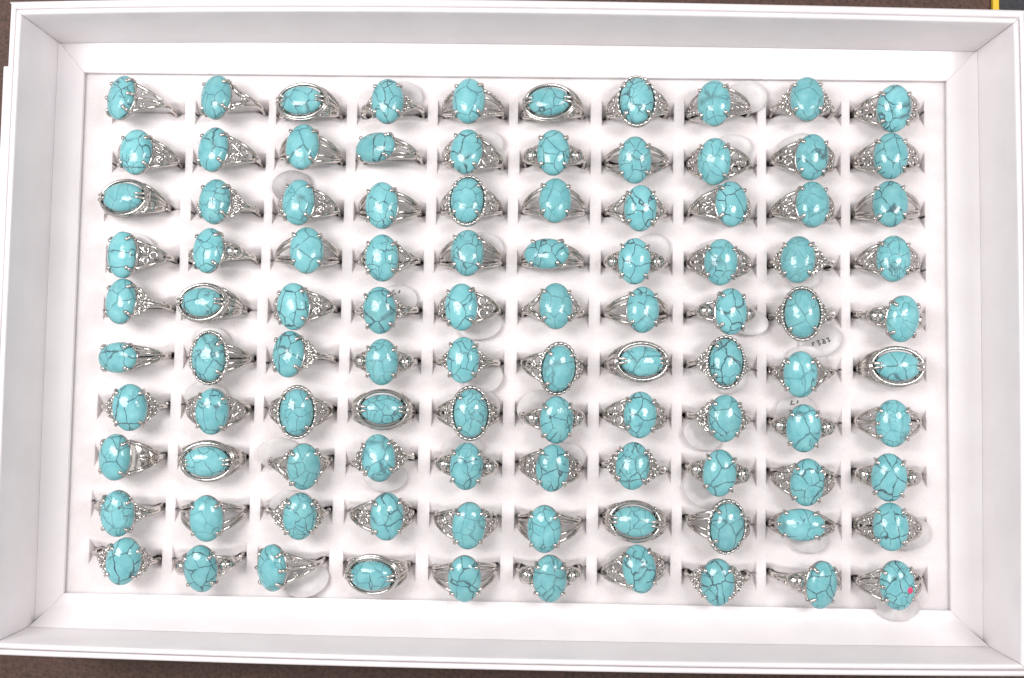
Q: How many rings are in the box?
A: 100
